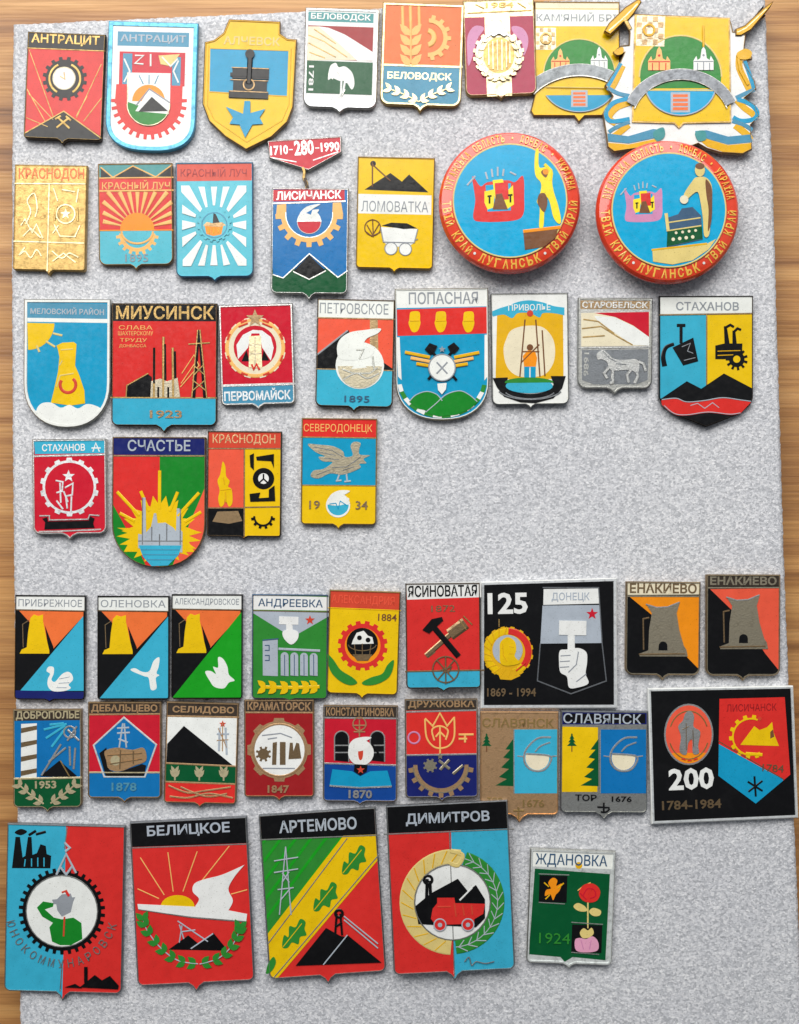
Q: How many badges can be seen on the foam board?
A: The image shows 50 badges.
